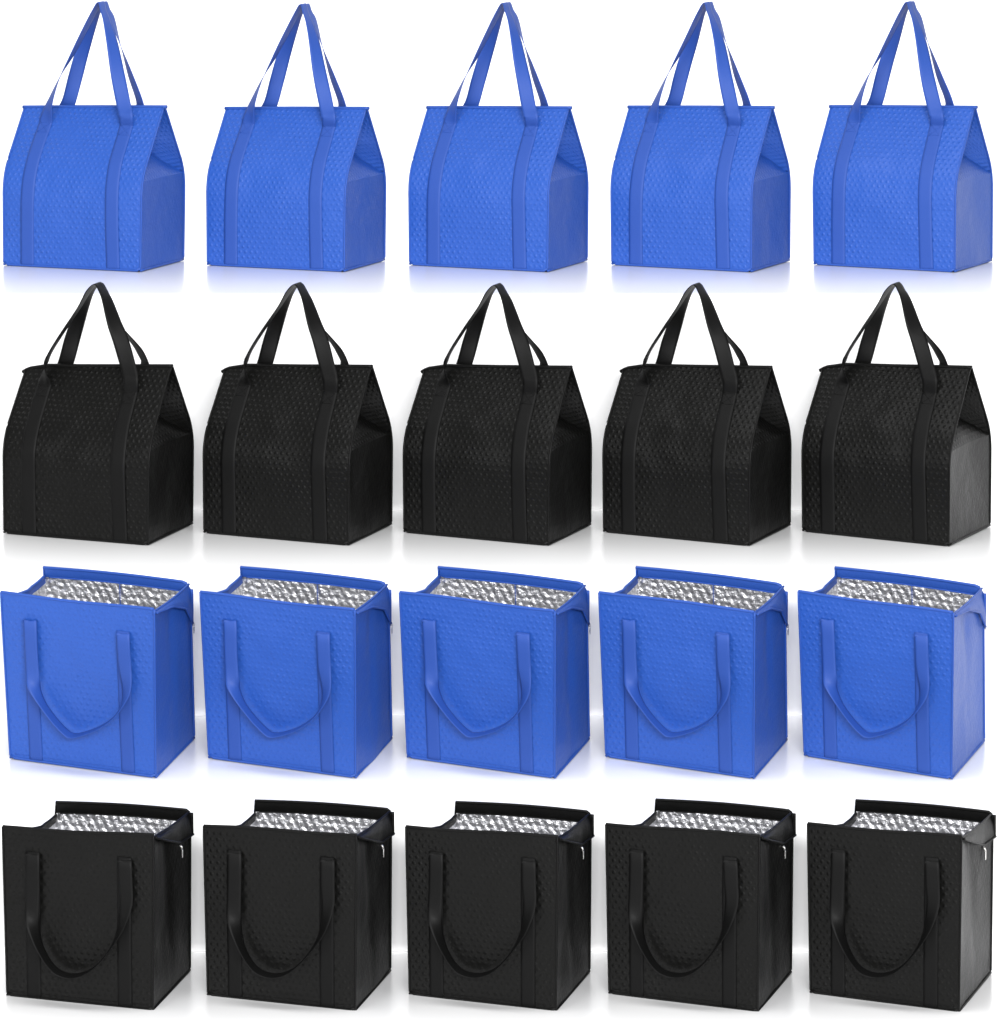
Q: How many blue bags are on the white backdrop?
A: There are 10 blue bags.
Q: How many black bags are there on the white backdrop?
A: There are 10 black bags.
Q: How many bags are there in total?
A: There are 20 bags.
